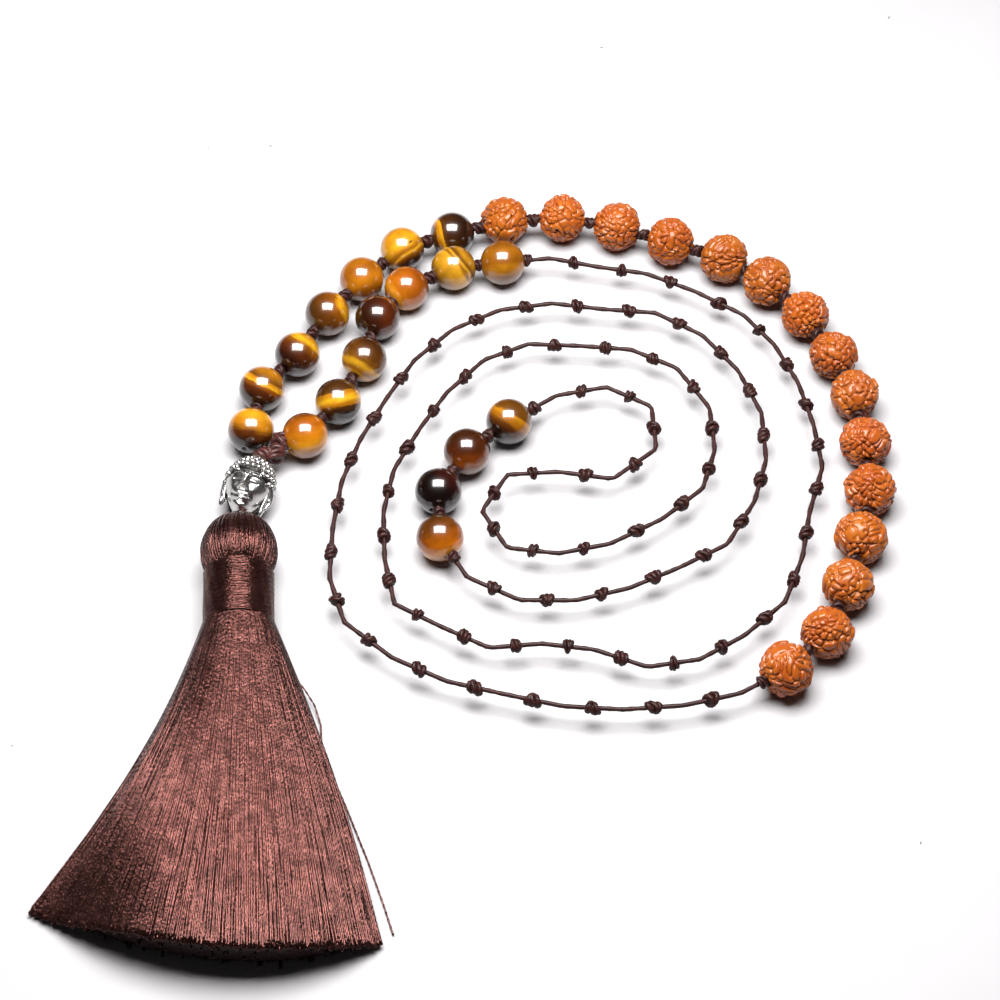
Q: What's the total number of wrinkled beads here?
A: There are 15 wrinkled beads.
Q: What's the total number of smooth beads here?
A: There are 18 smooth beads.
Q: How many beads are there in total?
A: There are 33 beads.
